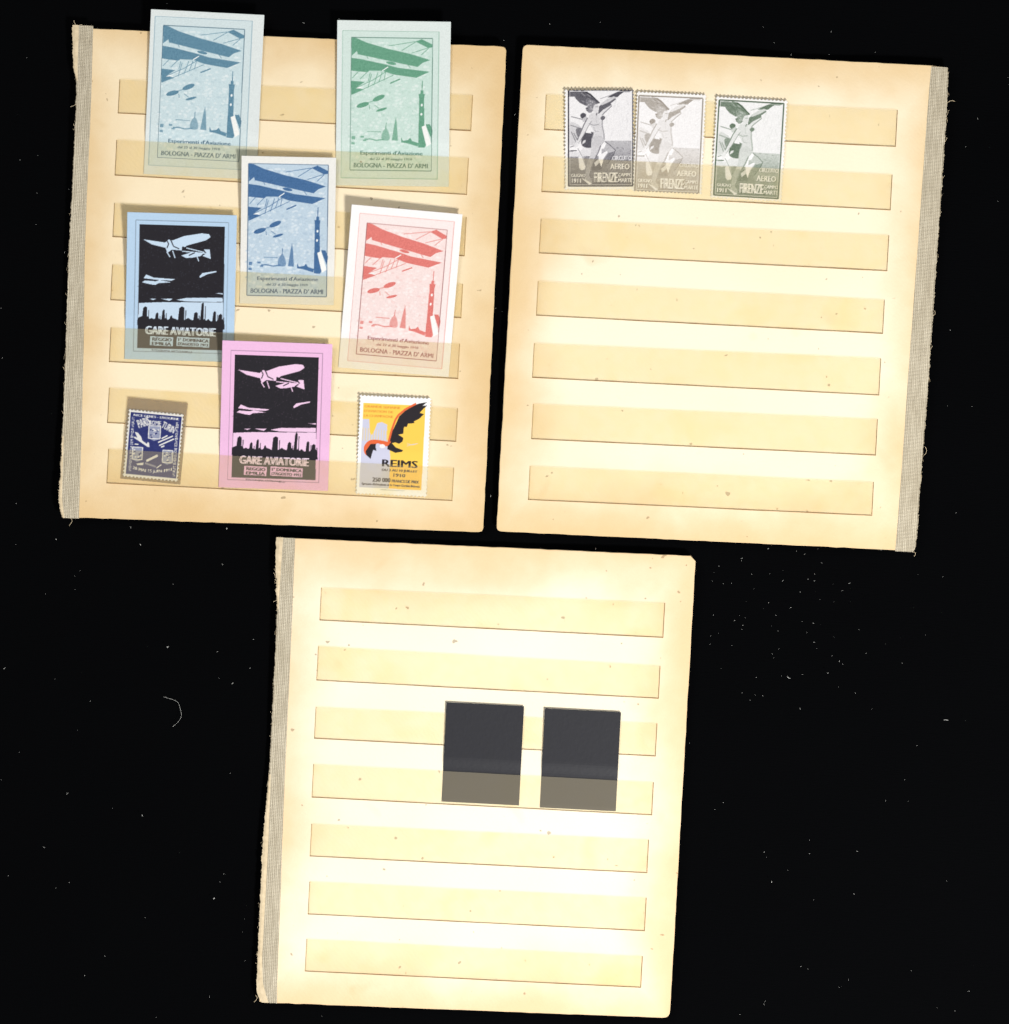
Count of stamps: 11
